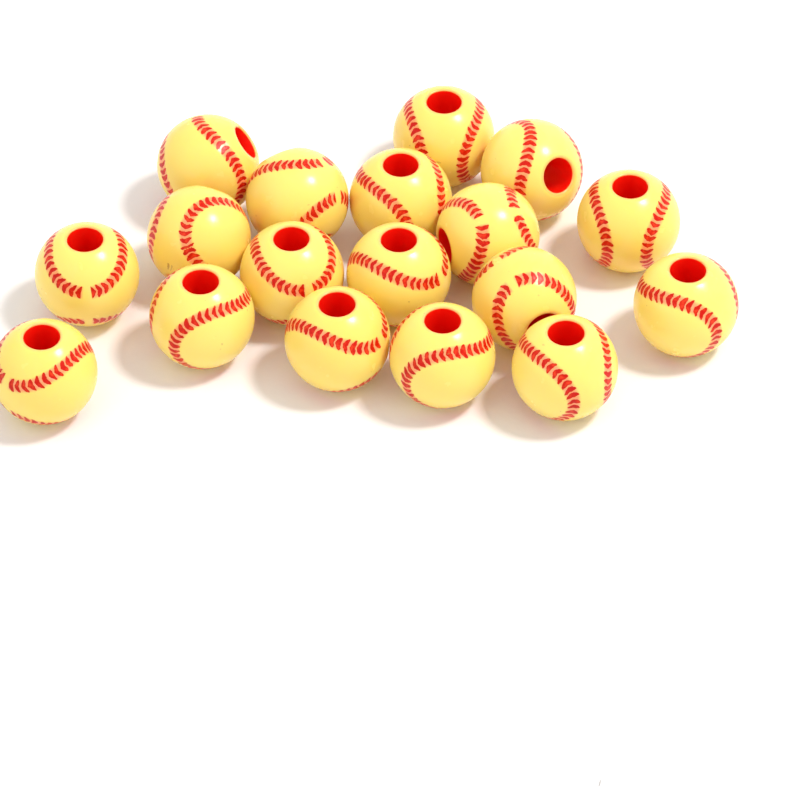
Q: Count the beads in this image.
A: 18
